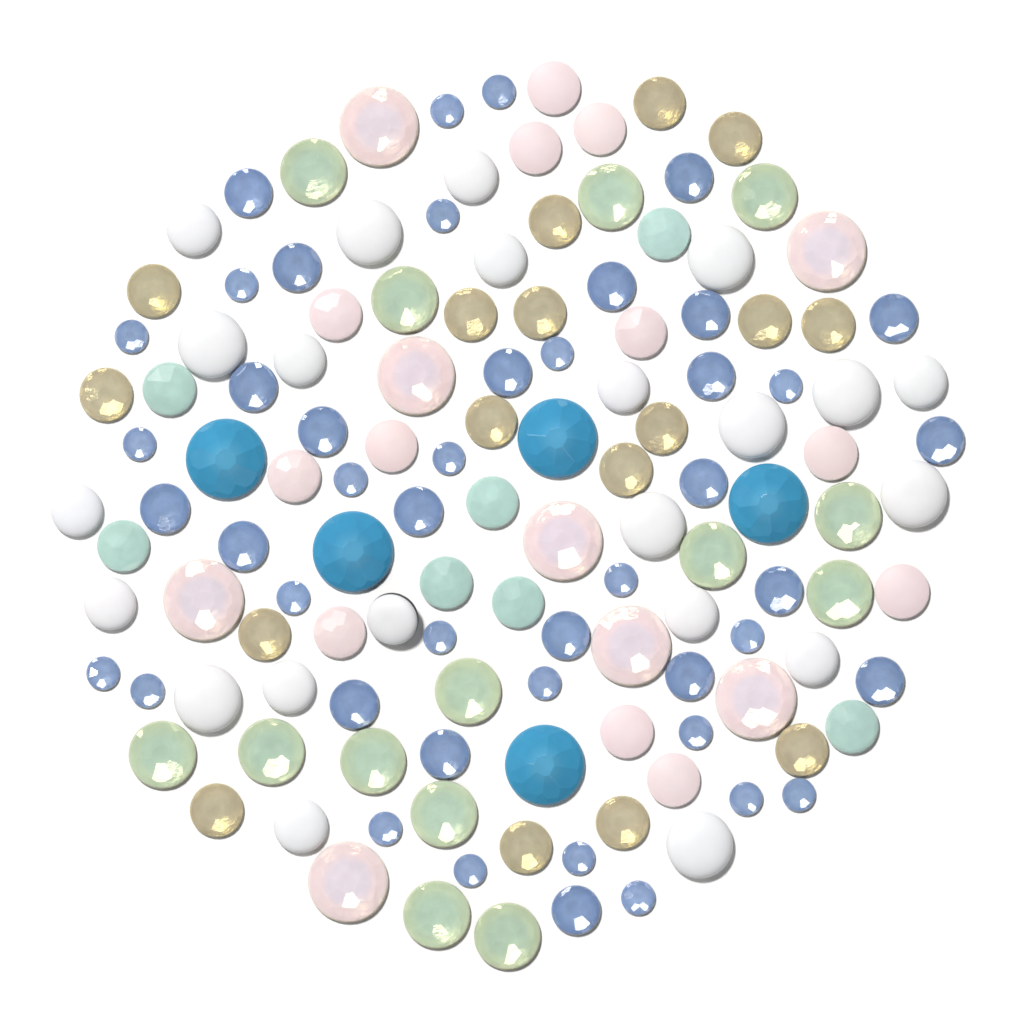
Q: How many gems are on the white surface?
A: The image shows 131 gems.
